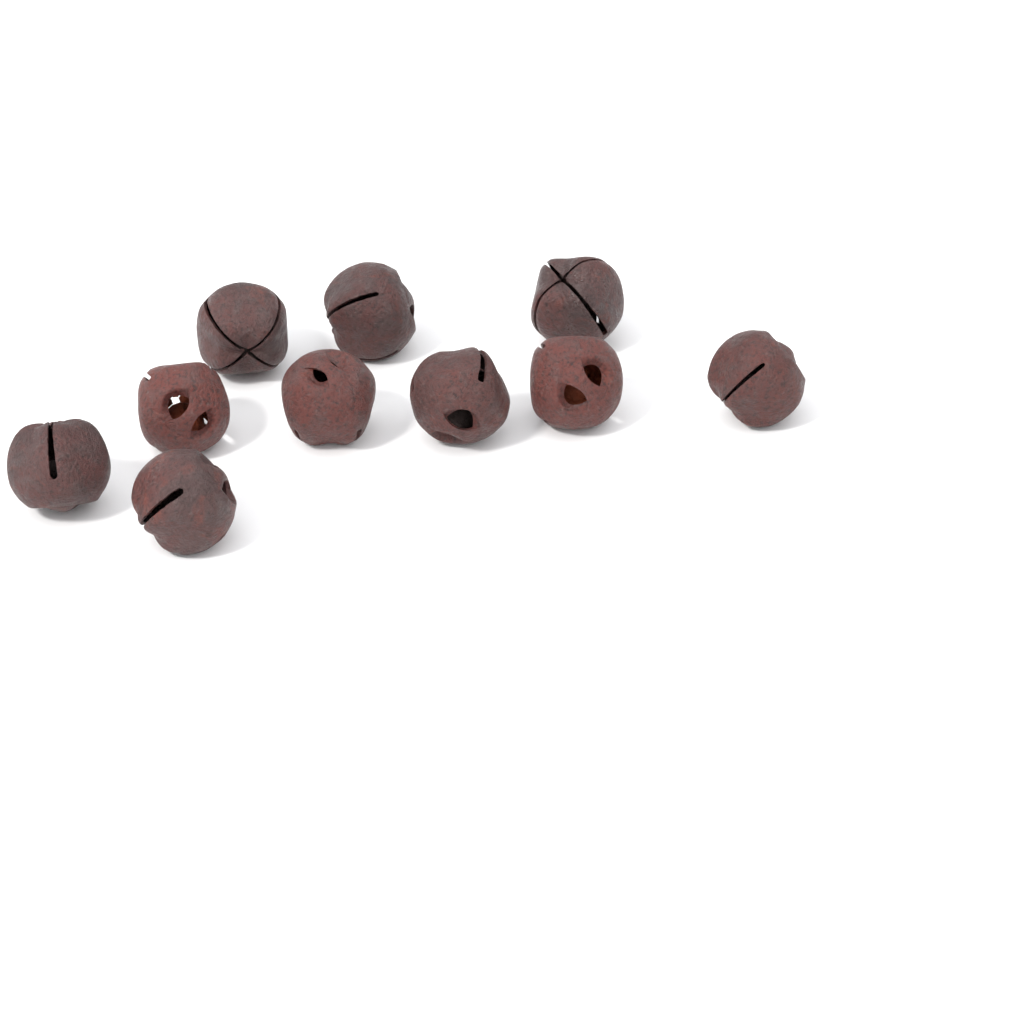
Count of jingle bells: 10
